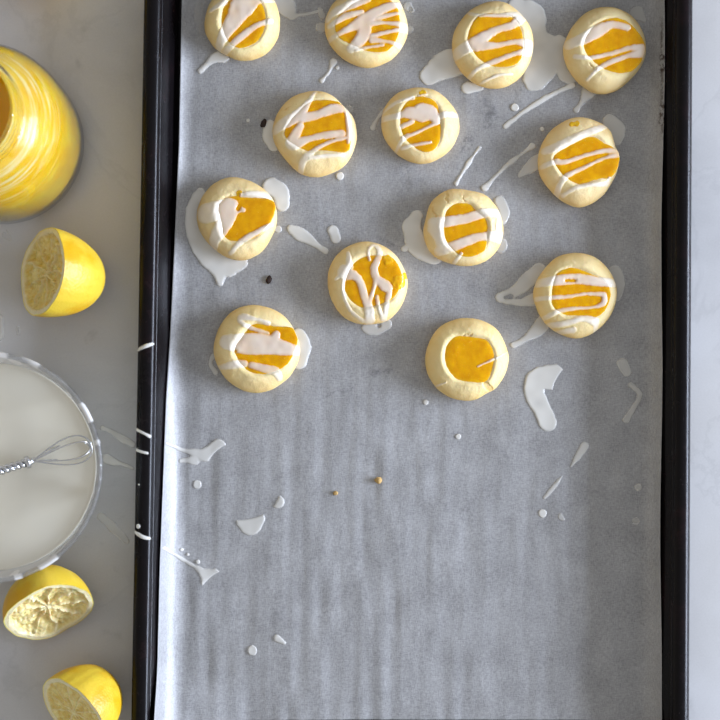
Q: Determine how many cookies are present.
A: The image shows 13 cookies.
